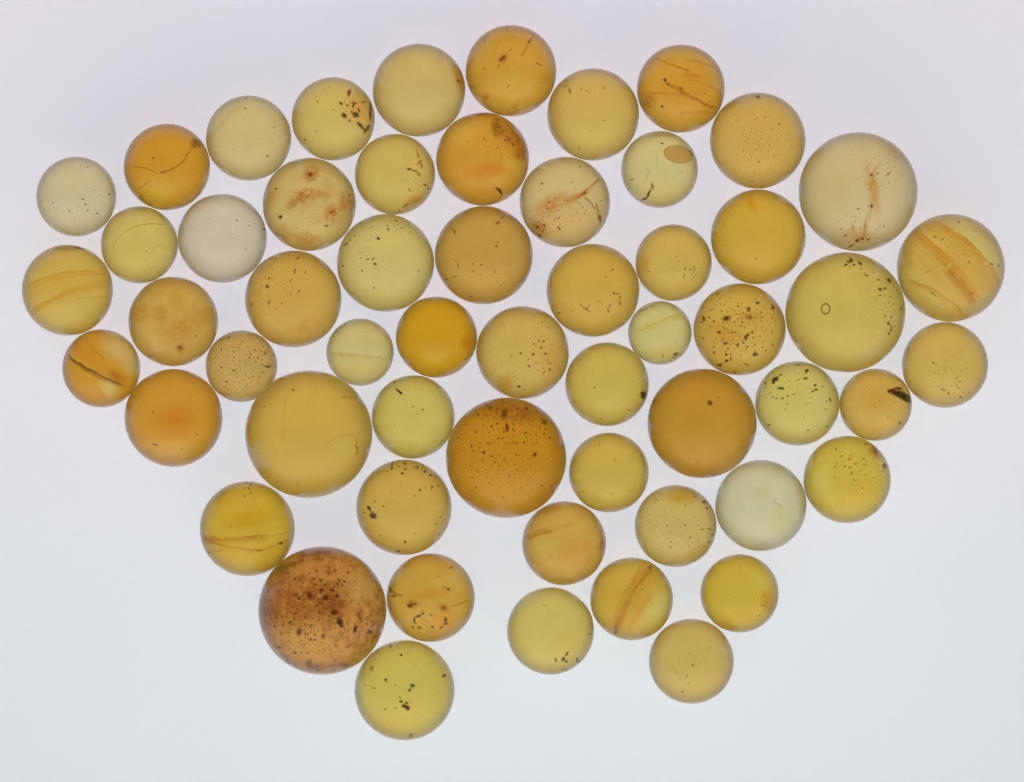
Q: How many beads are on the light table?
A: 57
